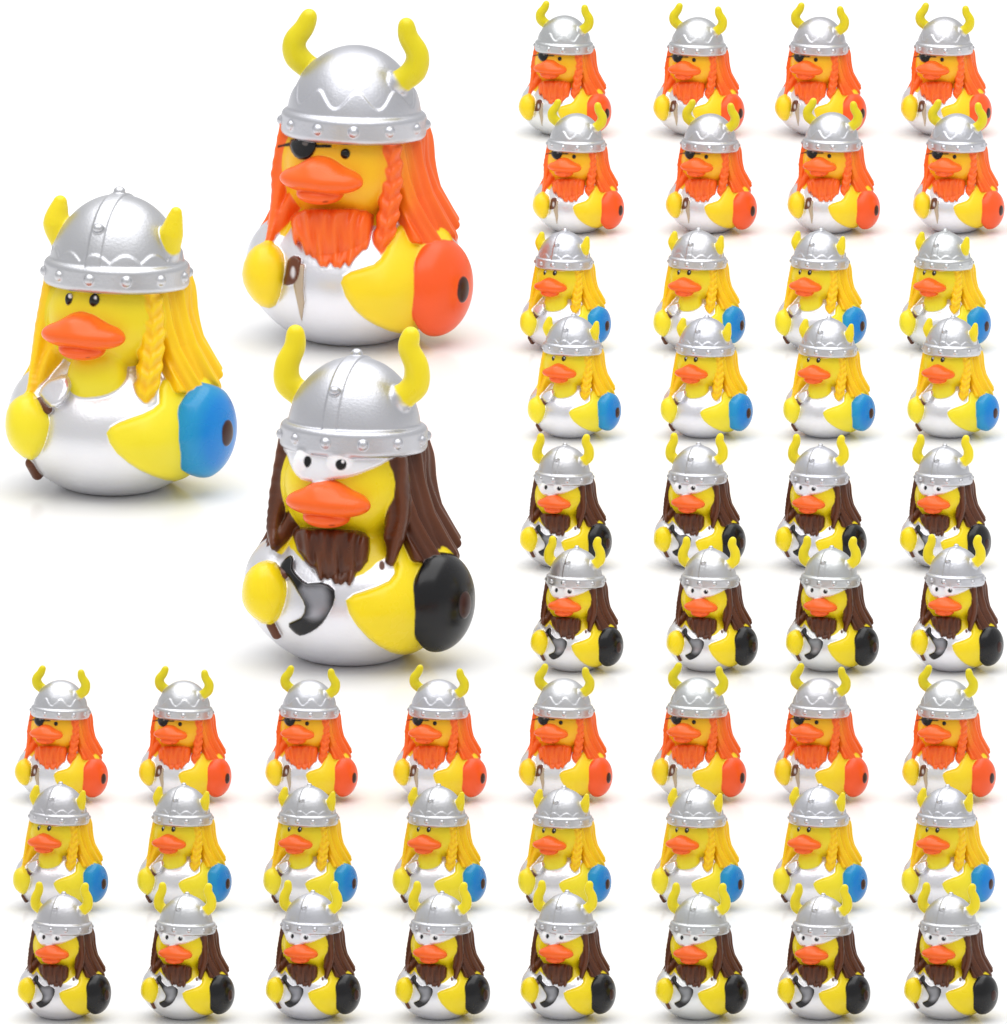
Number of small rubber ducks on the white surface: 48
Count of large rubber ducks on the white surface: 3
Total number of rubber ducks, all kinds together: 51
